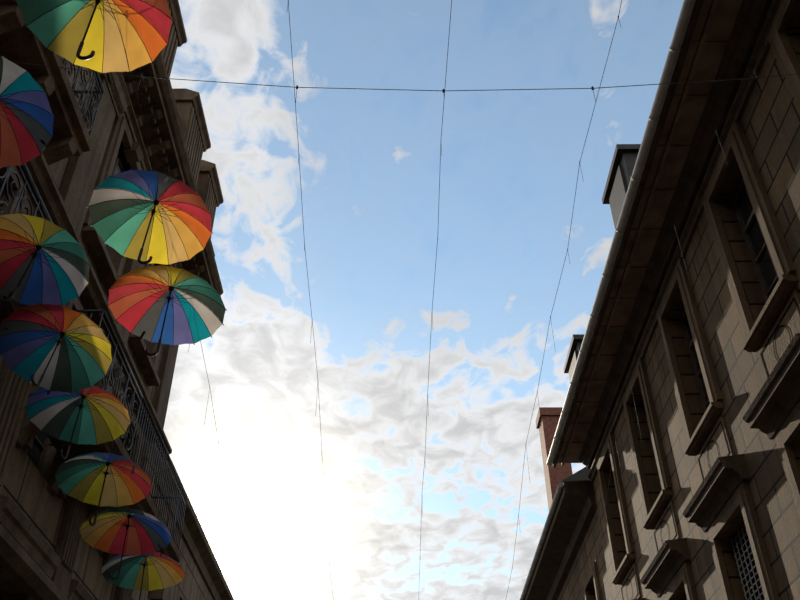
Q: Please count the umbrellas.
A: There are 10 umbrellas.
